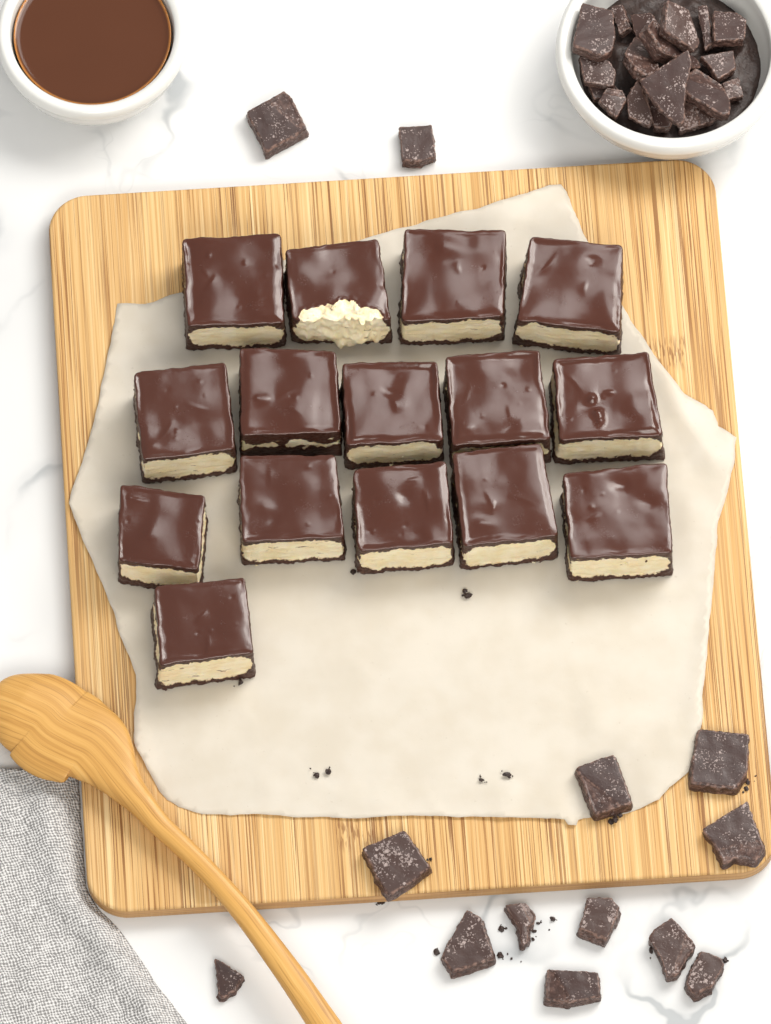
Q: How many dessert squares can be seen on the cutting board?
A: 15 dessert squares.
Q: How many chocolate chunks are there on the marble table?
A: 31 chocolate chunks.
